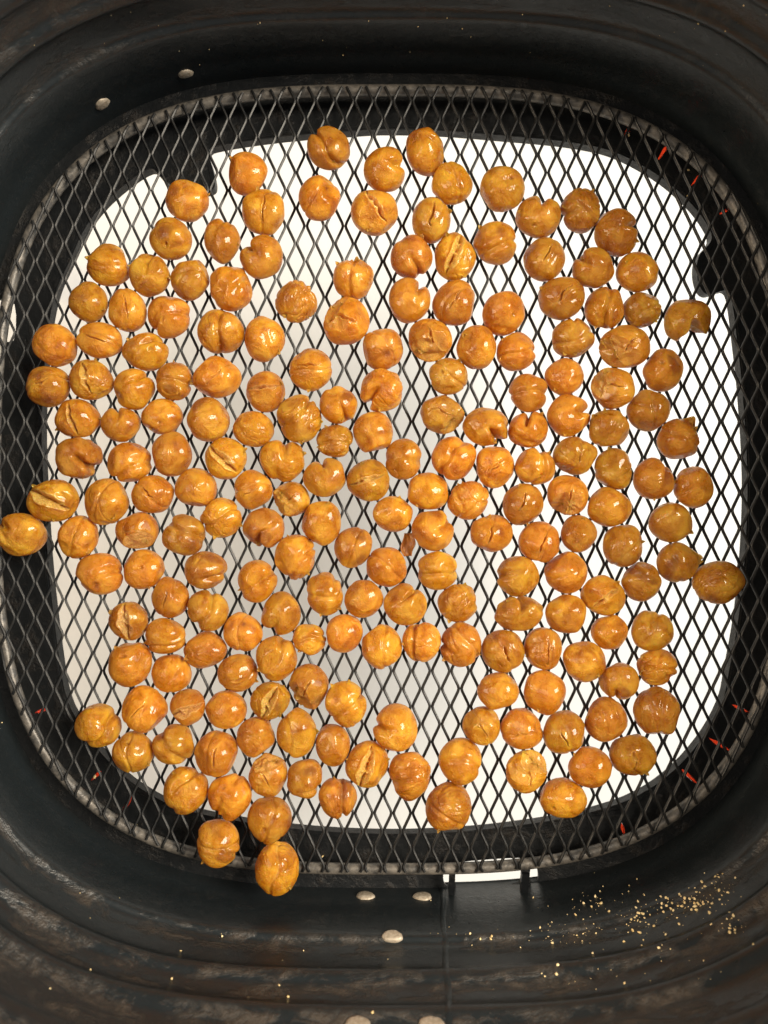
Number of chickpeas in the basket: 200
